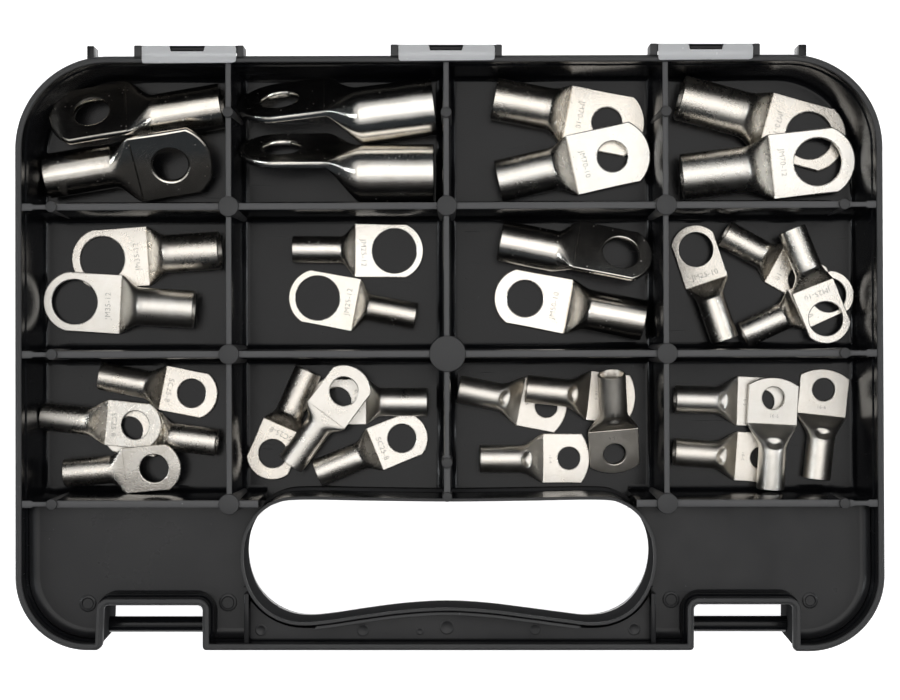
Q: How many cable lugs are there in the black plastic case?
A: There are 34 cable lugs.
